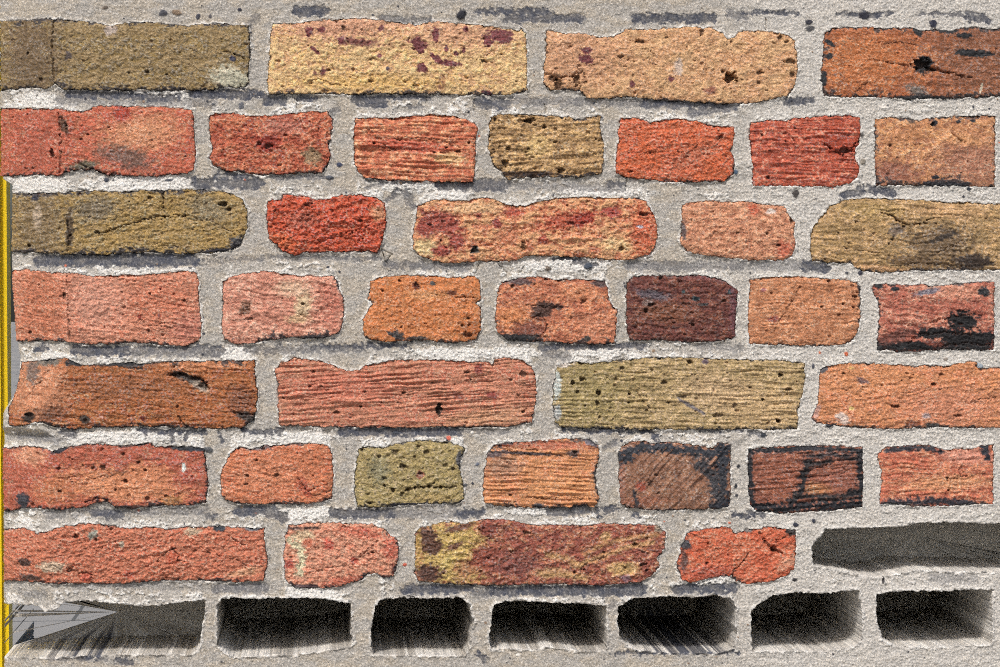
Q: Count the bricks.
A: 38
